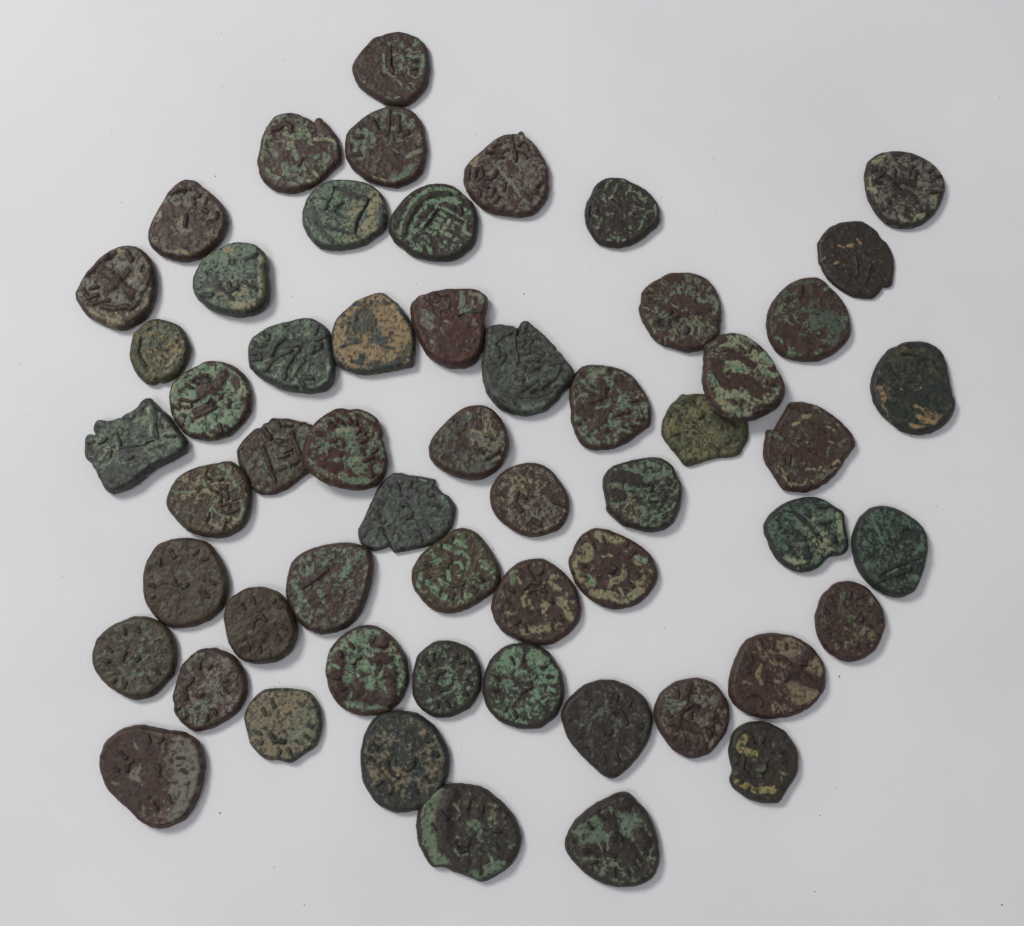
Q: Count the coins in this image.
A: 56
